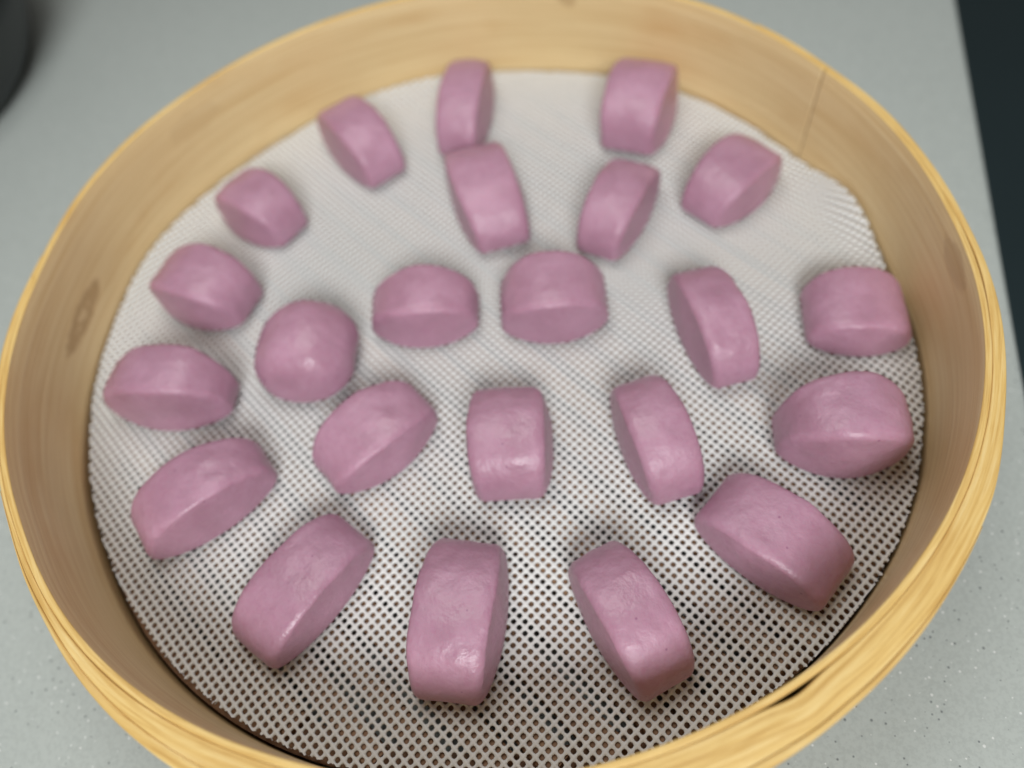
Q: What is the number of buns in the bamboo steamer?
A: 23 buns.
